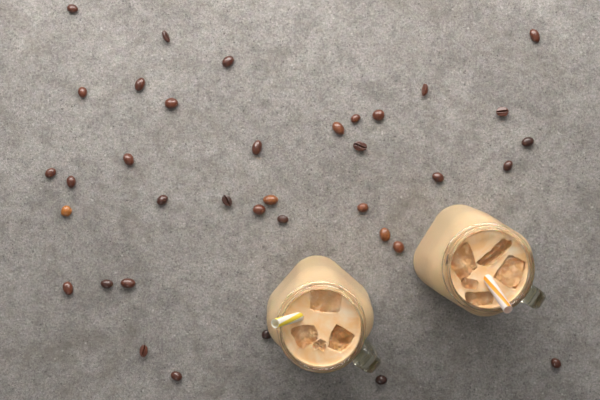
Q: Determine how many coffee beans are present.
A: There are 37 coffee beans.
